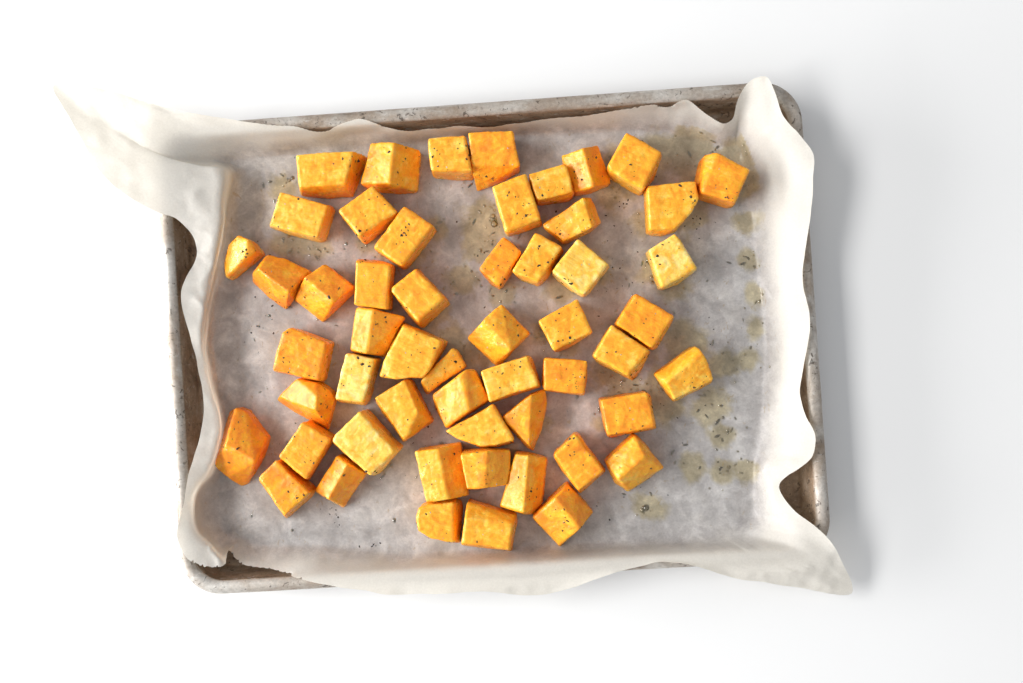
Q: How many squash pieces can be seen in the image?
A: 54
